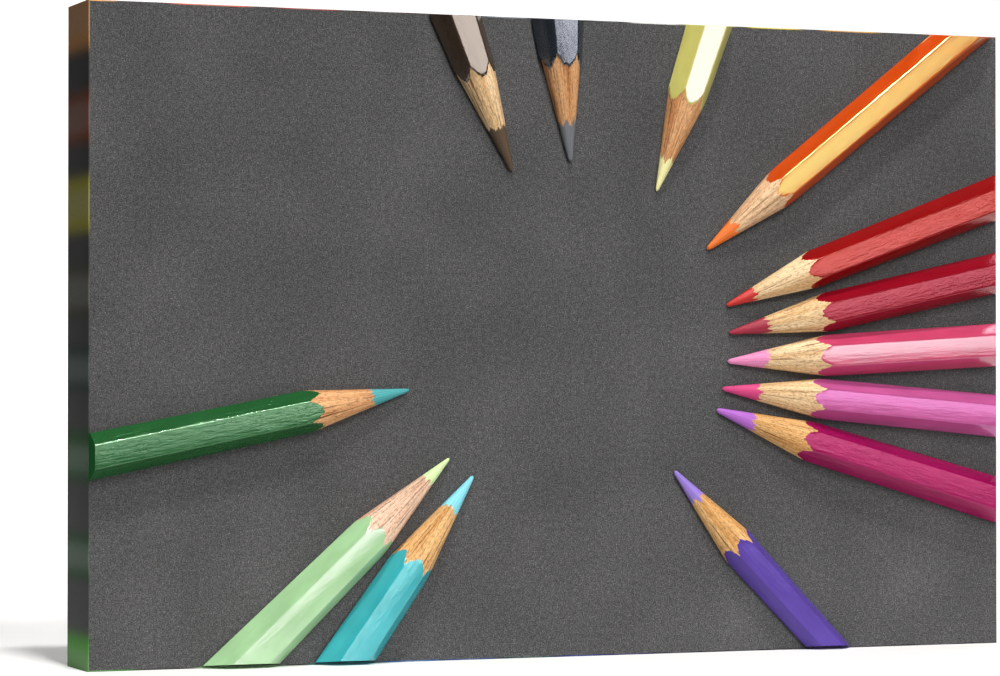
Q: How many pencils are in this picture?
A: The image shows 13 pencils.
